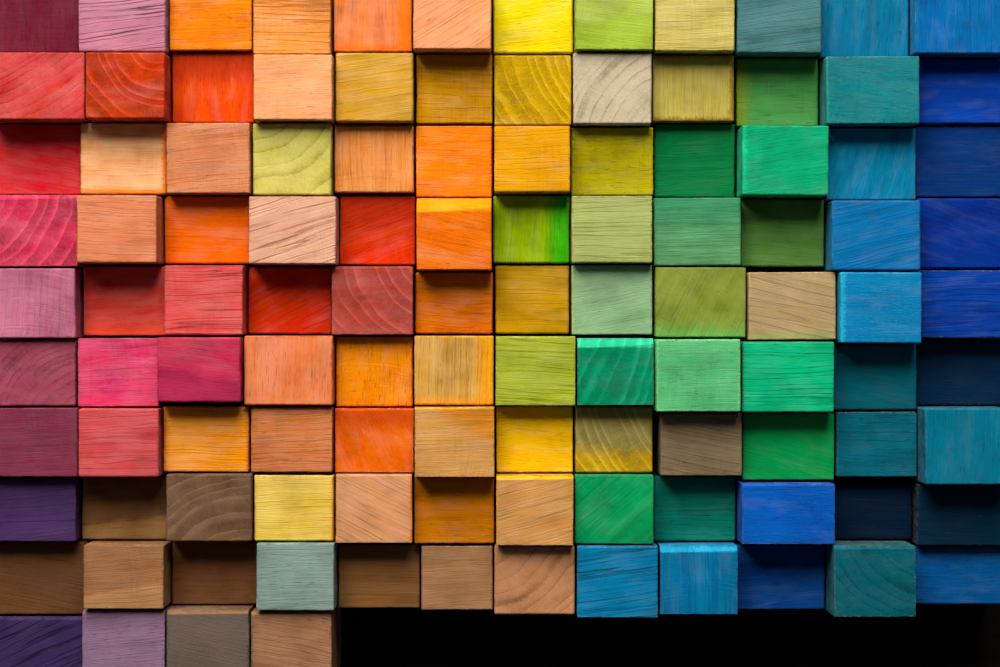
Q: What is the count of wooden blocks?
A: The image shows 112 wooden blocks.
